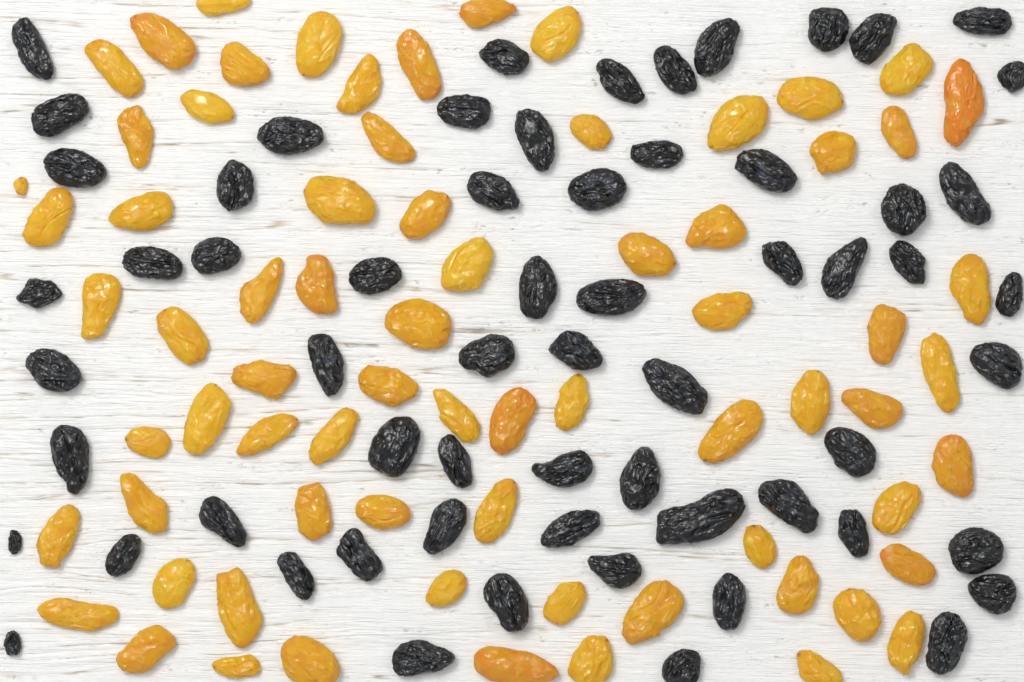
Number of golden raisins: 72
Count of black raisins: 62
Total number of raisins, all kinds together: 134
